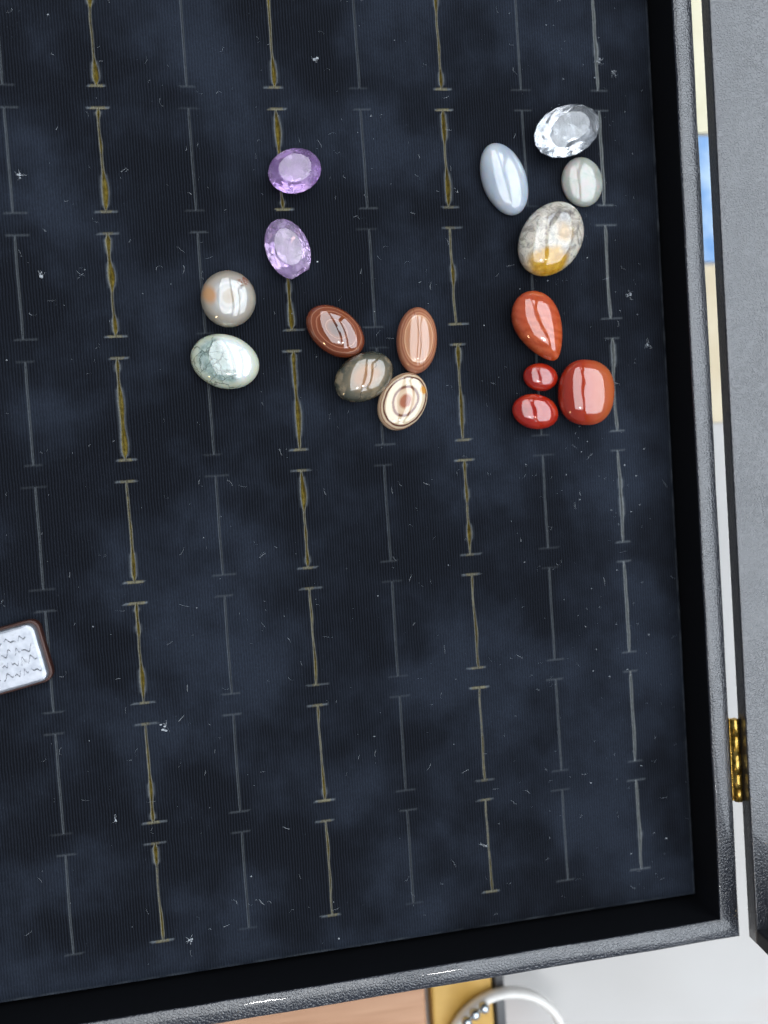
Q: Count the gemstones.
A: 16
